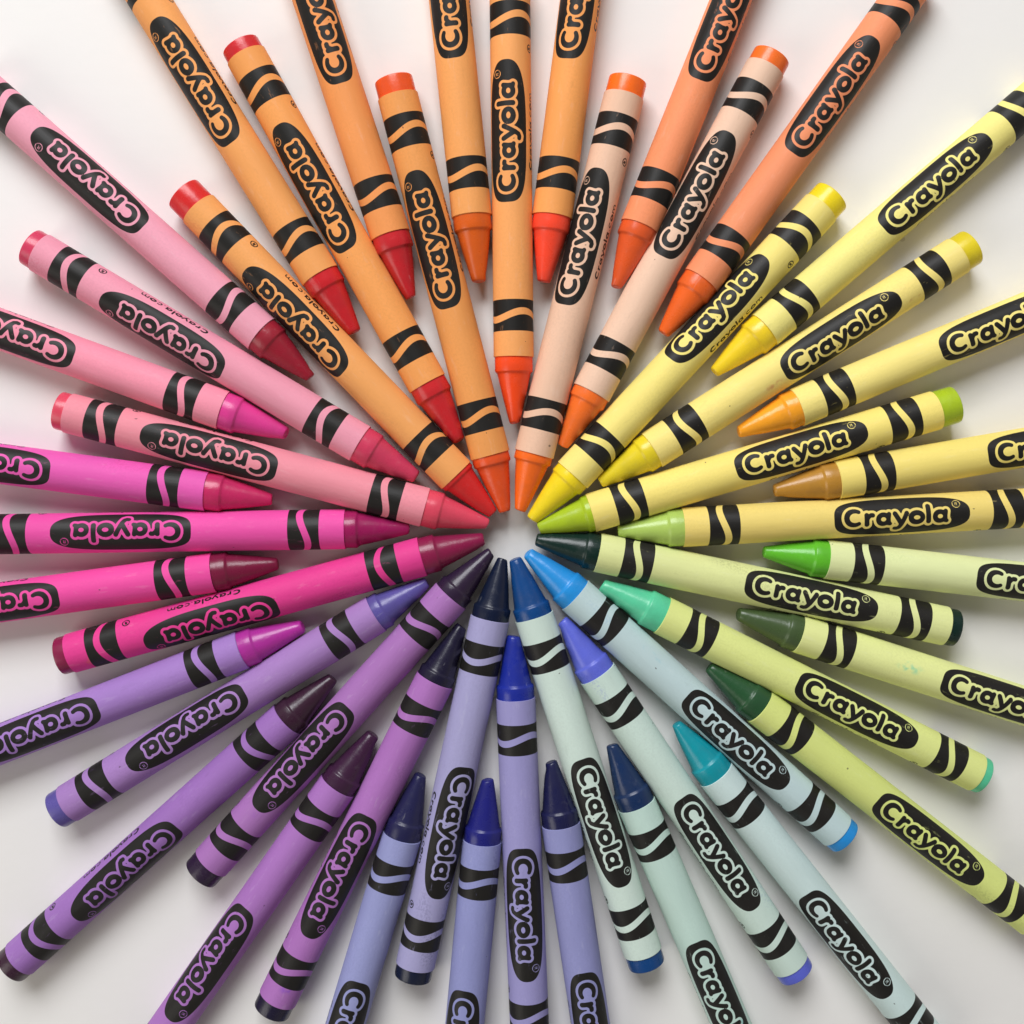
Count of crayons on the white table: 48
